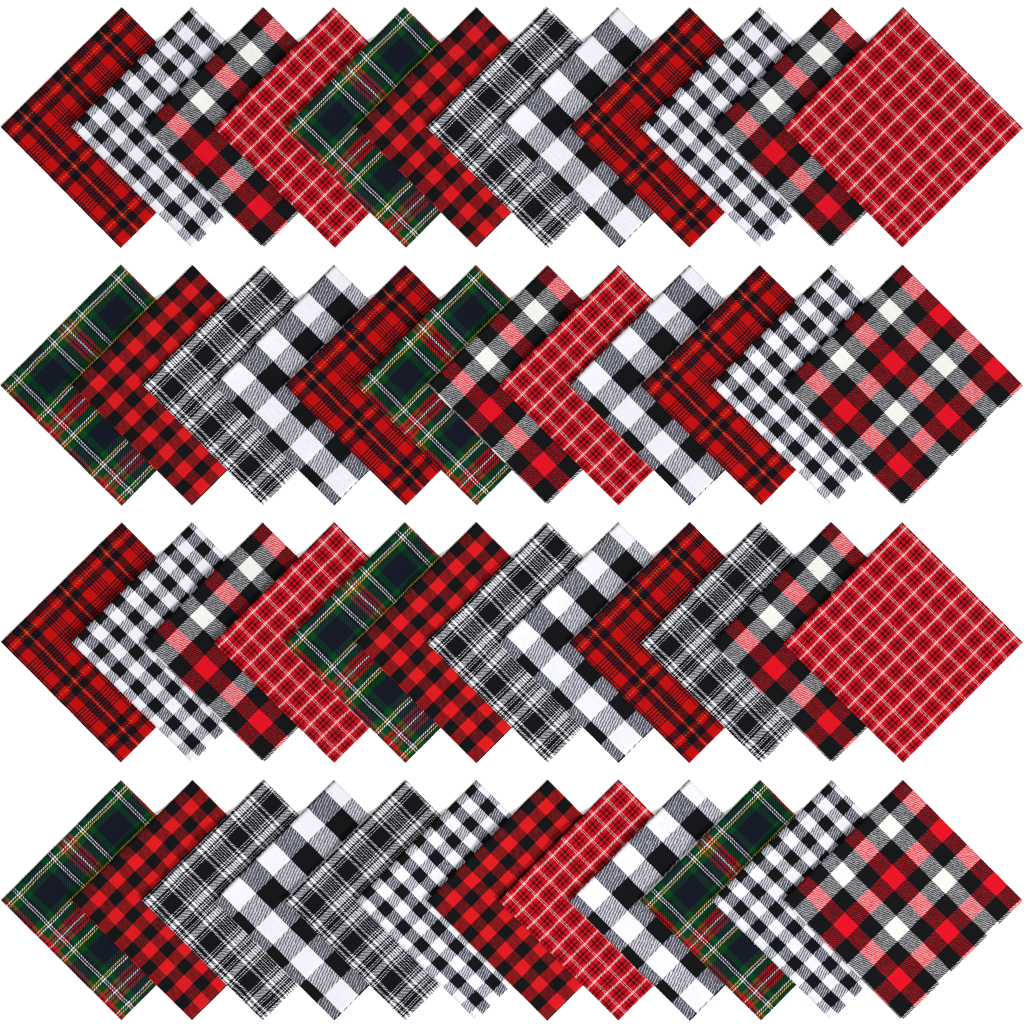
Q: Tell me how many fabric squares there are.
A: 48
